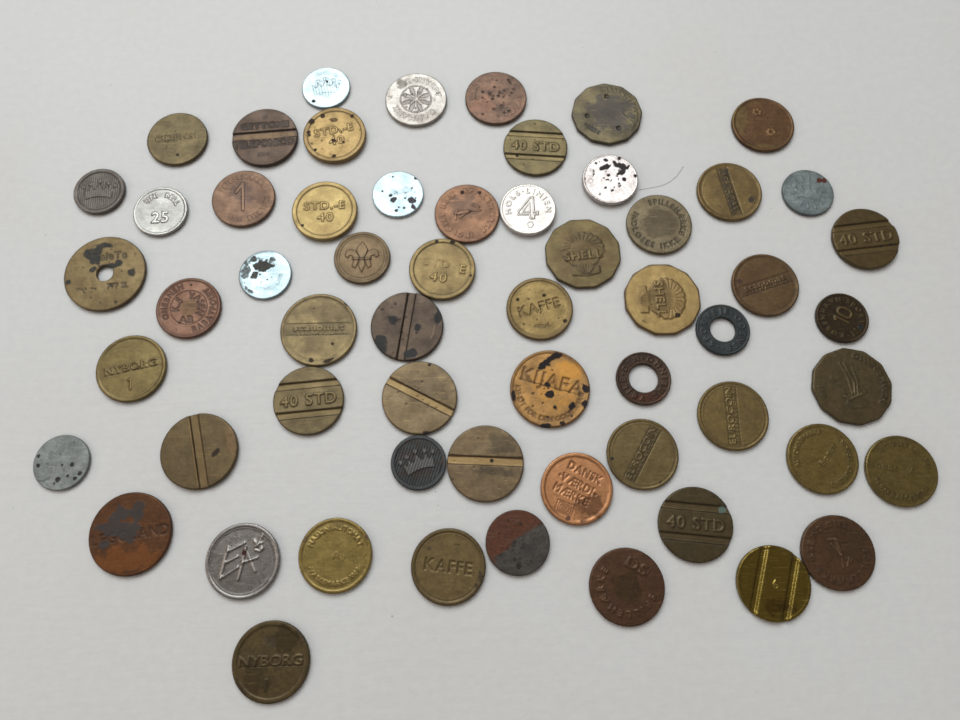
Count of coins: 59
